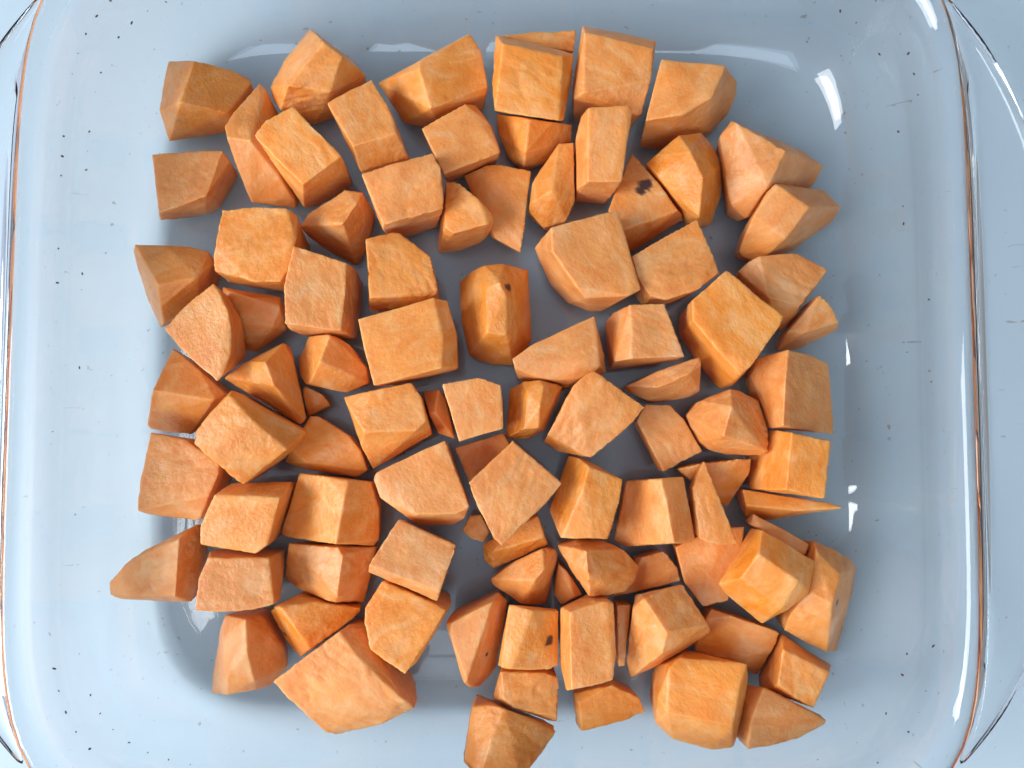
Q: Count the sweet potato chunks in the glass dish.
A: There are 95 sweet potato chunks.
